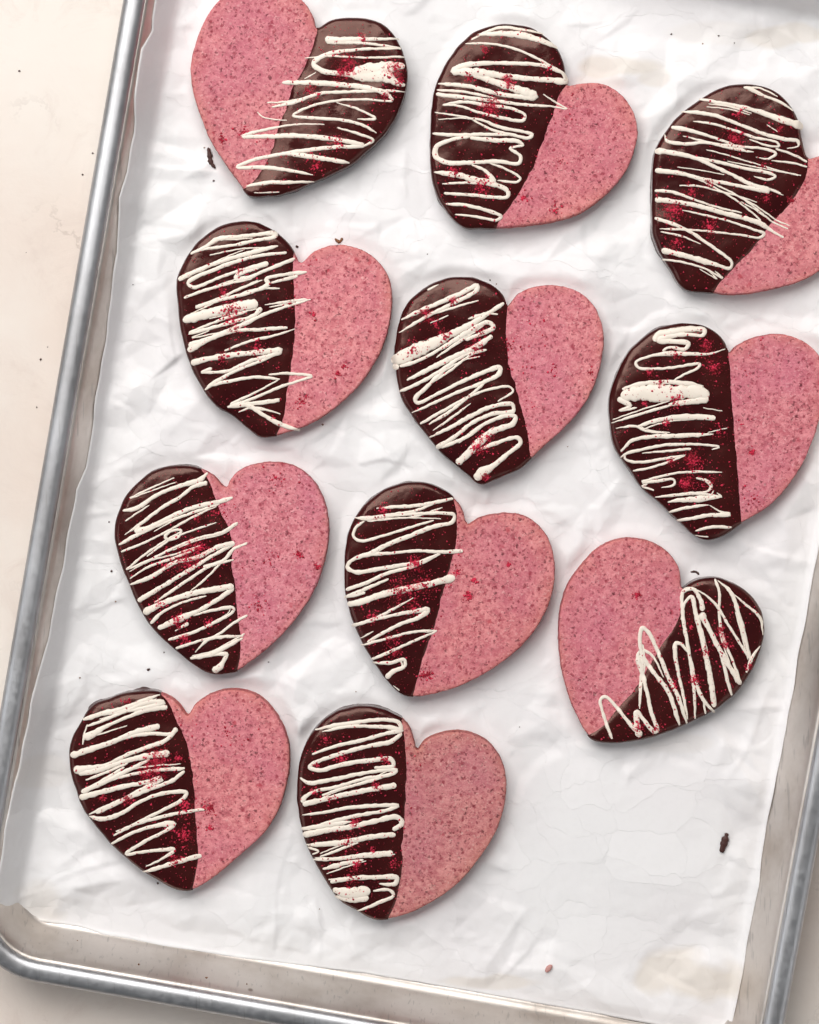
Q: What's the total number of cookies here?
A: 11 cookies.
